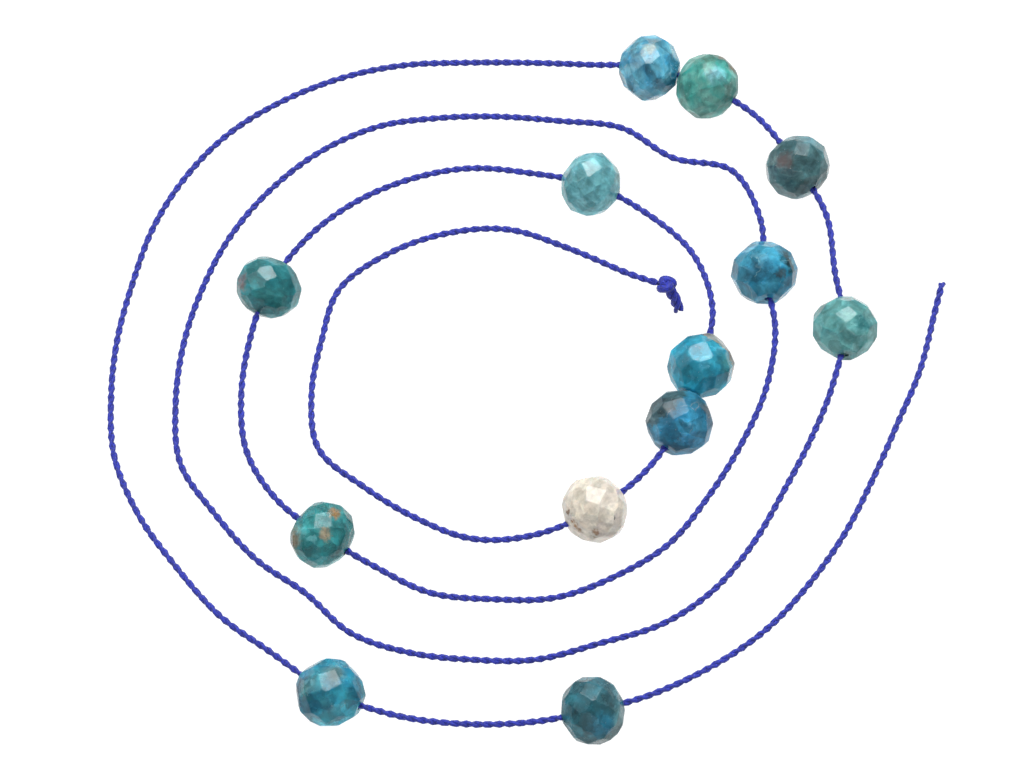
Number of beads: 13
